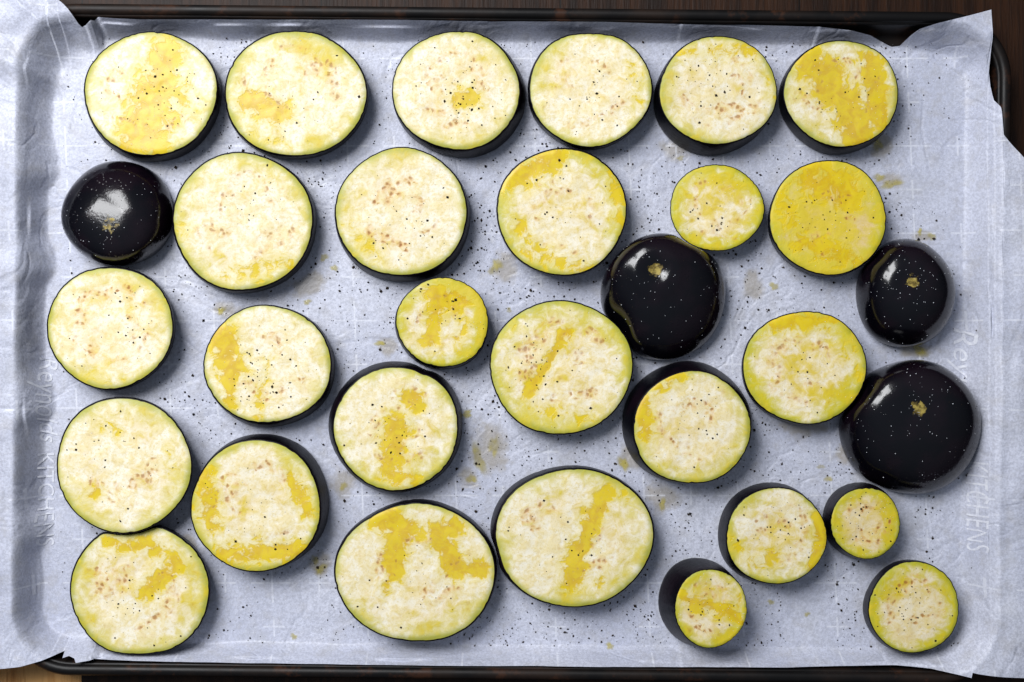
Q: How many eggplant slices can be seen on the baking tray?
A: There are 27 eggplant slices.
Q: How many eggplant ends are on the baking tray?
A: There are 4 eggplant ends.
